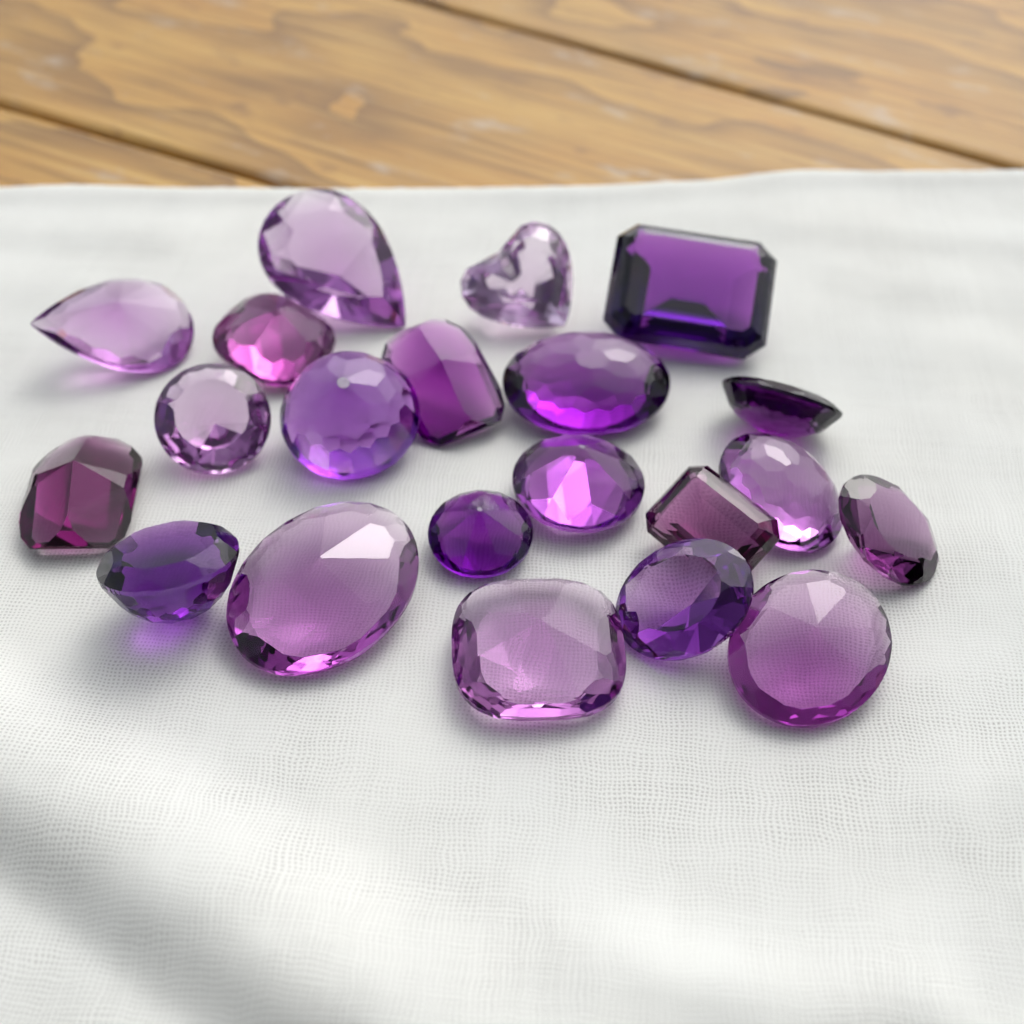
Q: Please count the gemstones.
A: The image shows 21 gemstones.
